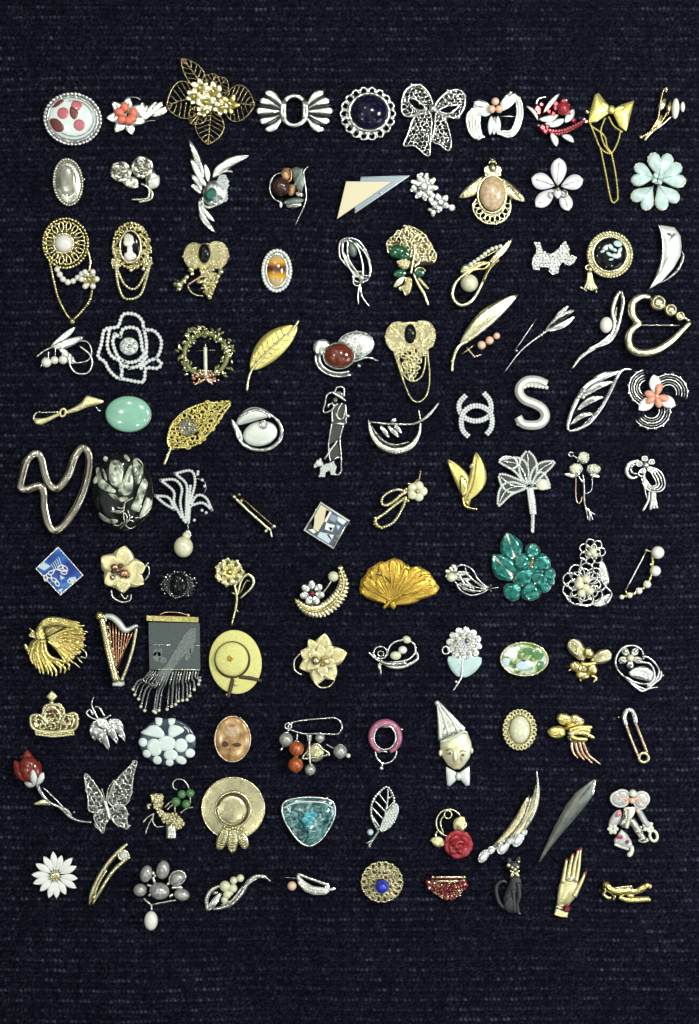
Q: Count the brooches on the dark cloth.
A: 109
